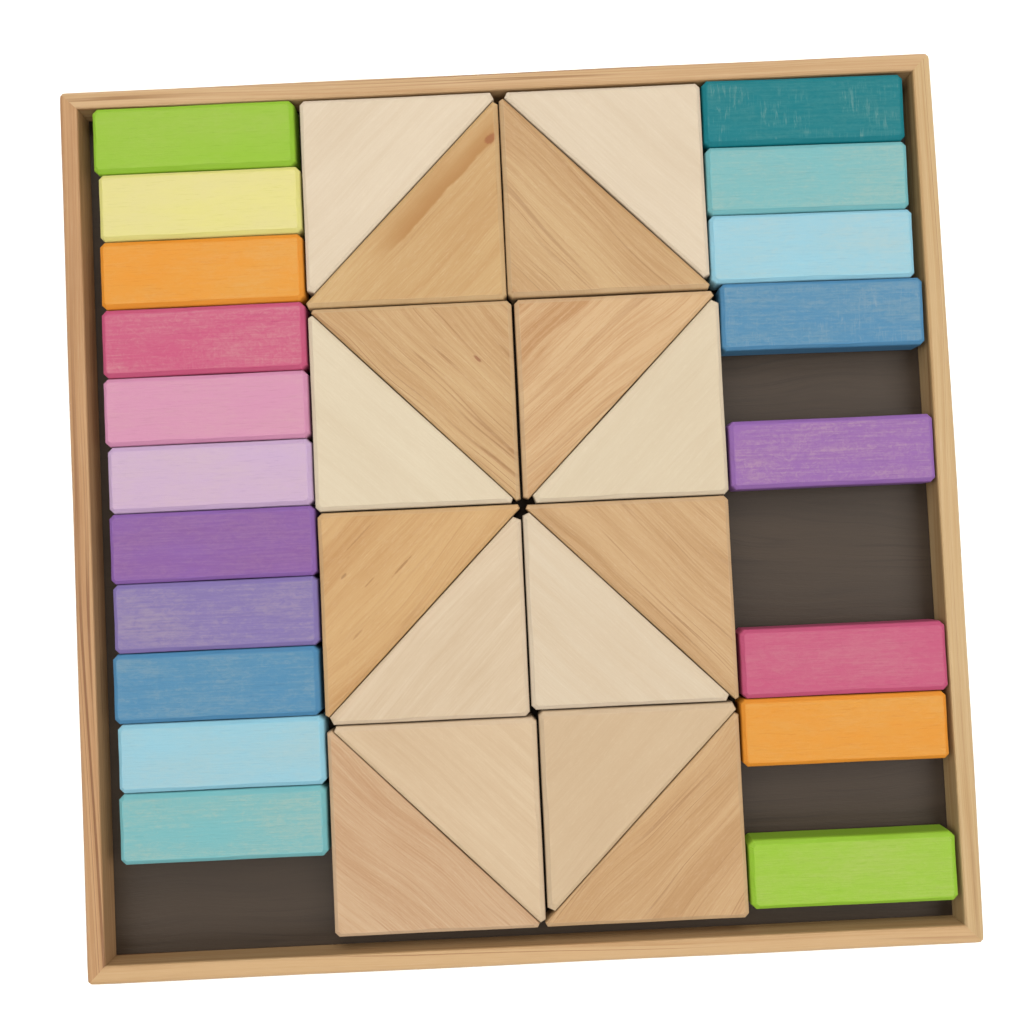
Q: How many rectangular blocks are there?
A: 19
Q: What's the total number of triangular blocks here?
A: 16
